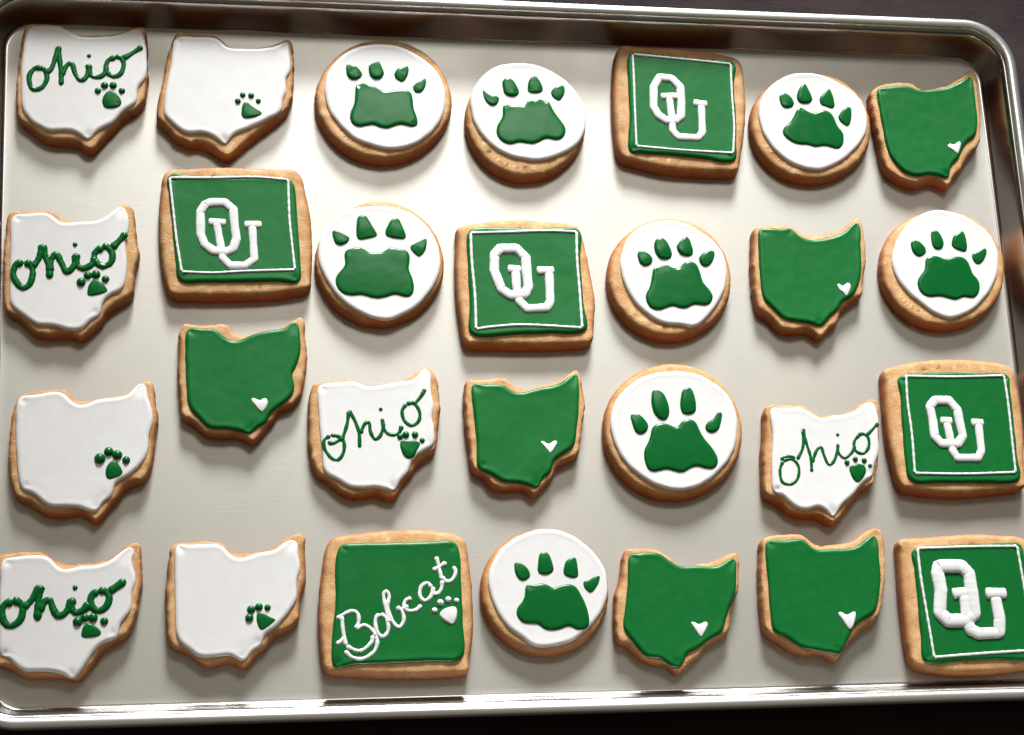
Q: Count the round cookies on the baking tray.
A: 8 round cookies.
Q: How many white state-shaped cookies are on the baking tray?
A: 8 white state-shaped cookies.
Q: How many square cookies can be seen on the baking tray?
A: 6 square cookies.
